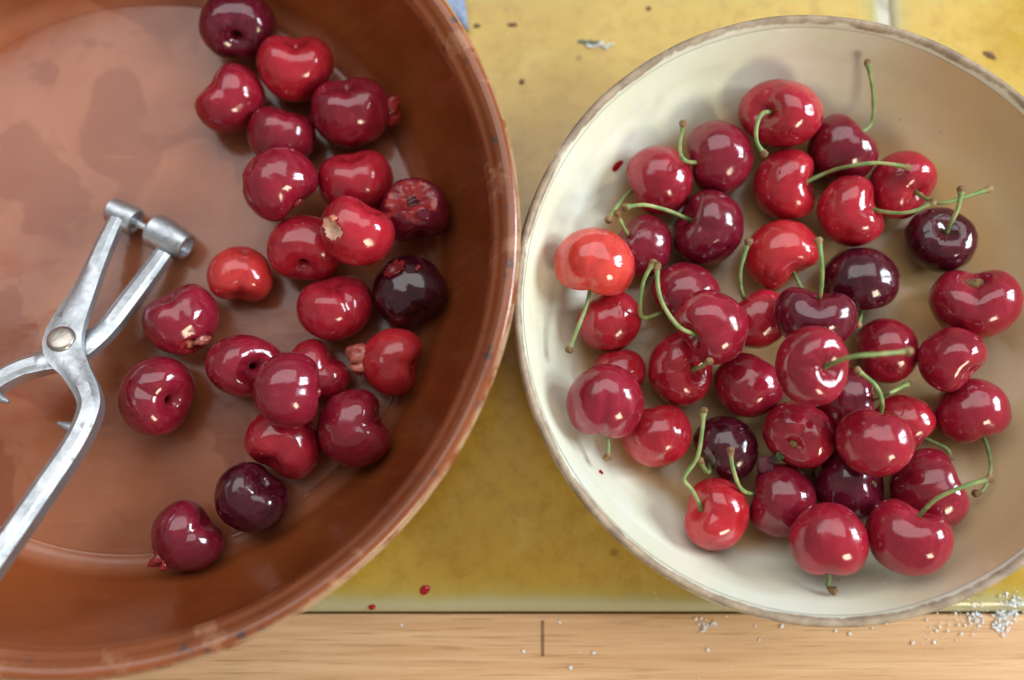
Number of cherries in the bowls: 62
